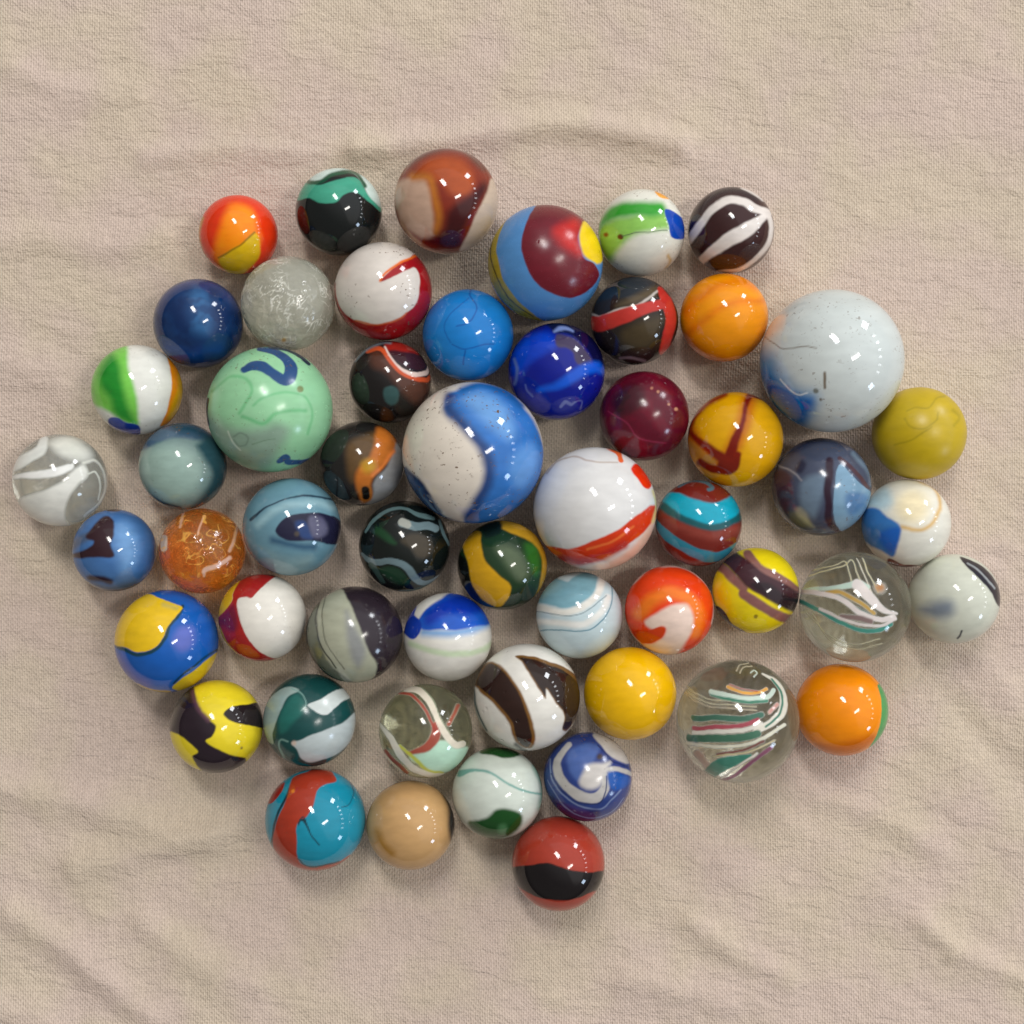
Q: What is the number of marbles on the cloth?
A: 54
